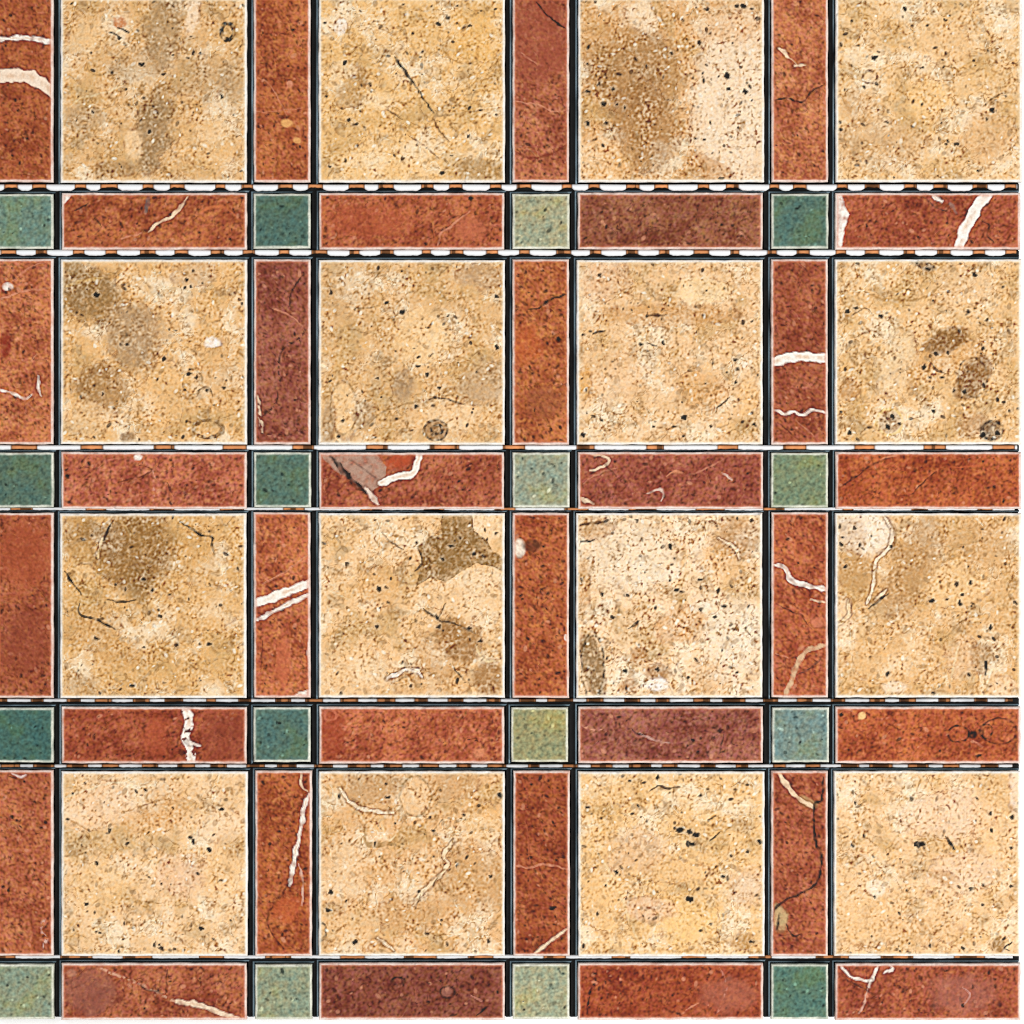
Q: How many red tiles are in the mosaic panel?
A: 32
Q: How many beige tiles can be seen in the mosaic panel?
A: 16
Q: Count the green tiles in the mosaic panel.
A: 16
